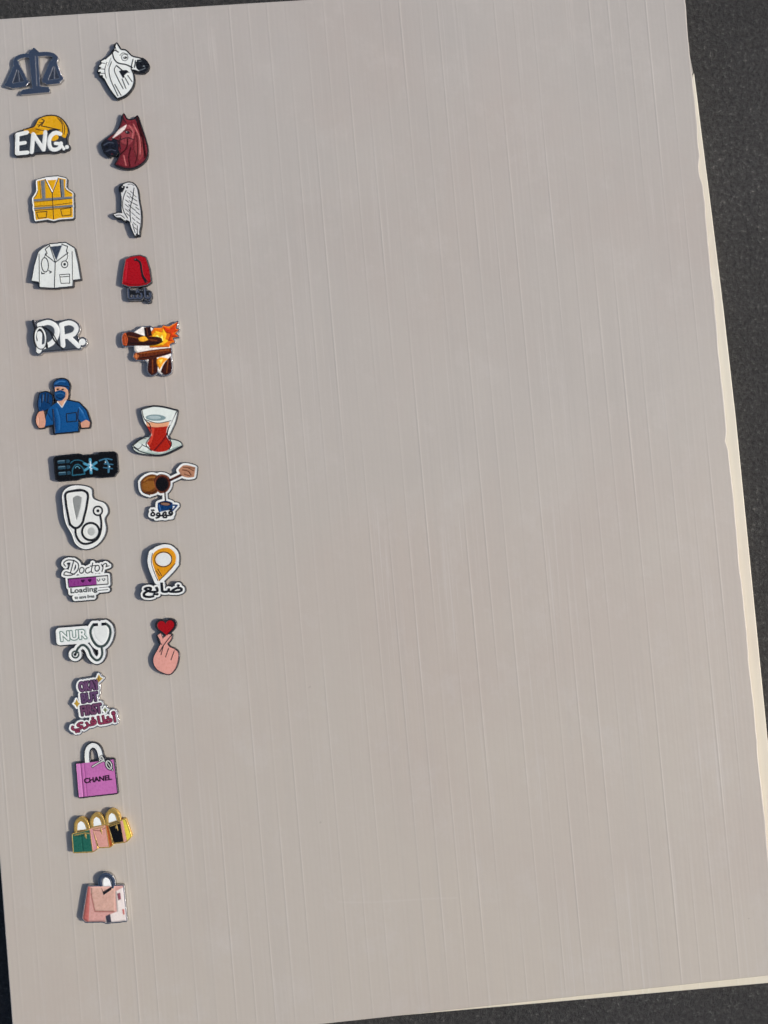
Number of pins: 23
